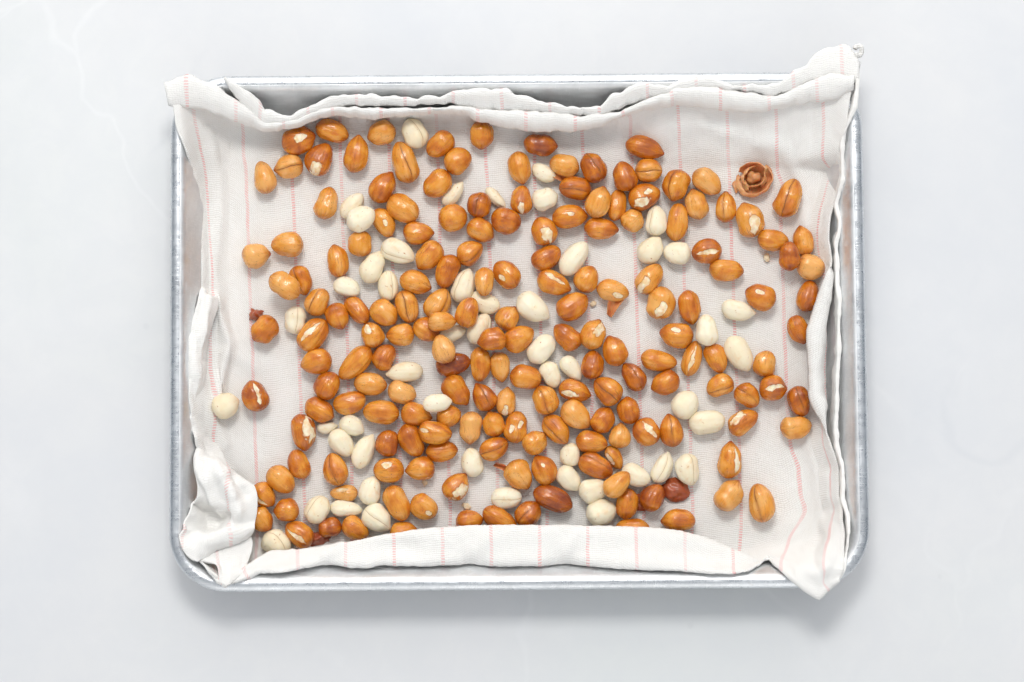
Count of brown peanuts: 179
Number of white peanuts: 50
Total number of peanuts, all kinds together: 229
